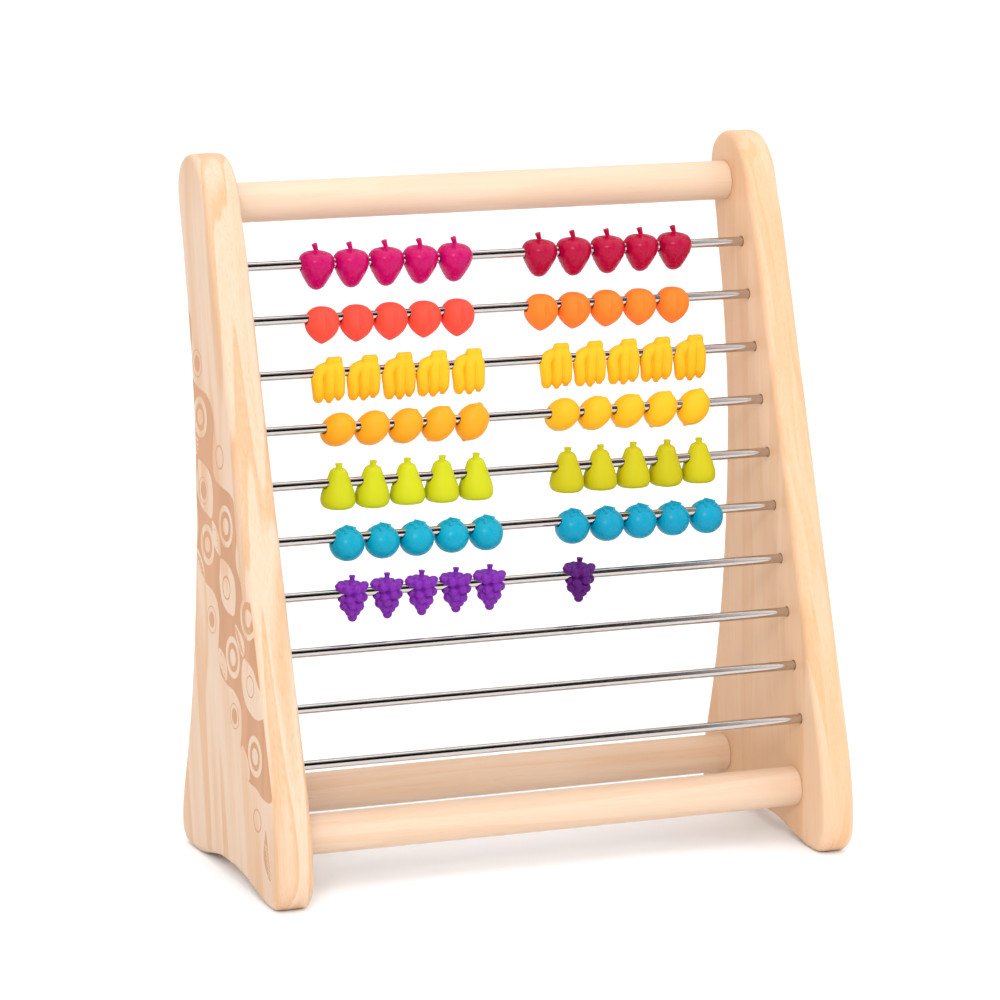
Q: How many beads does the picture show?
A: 66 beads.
